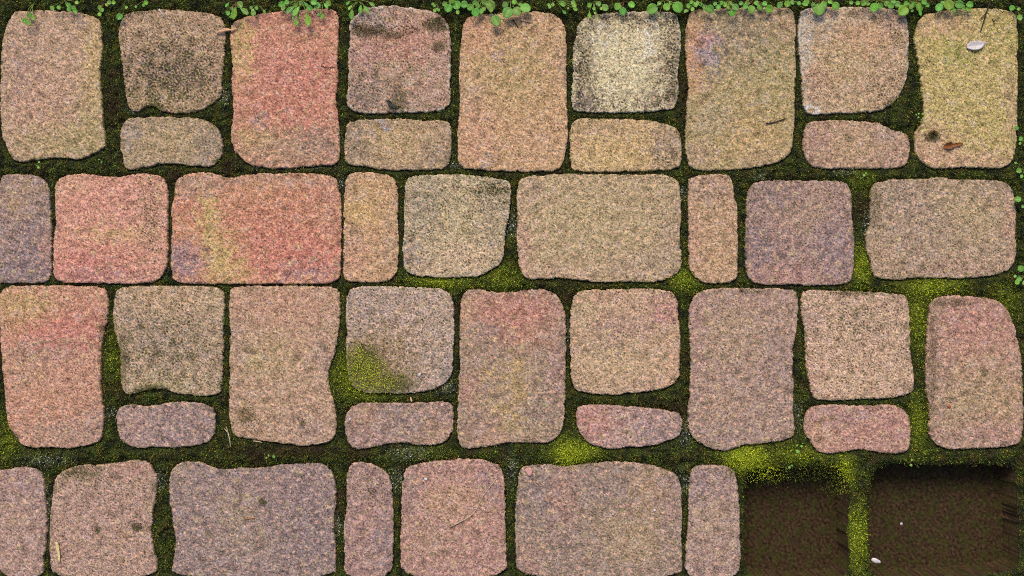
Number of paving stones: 42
